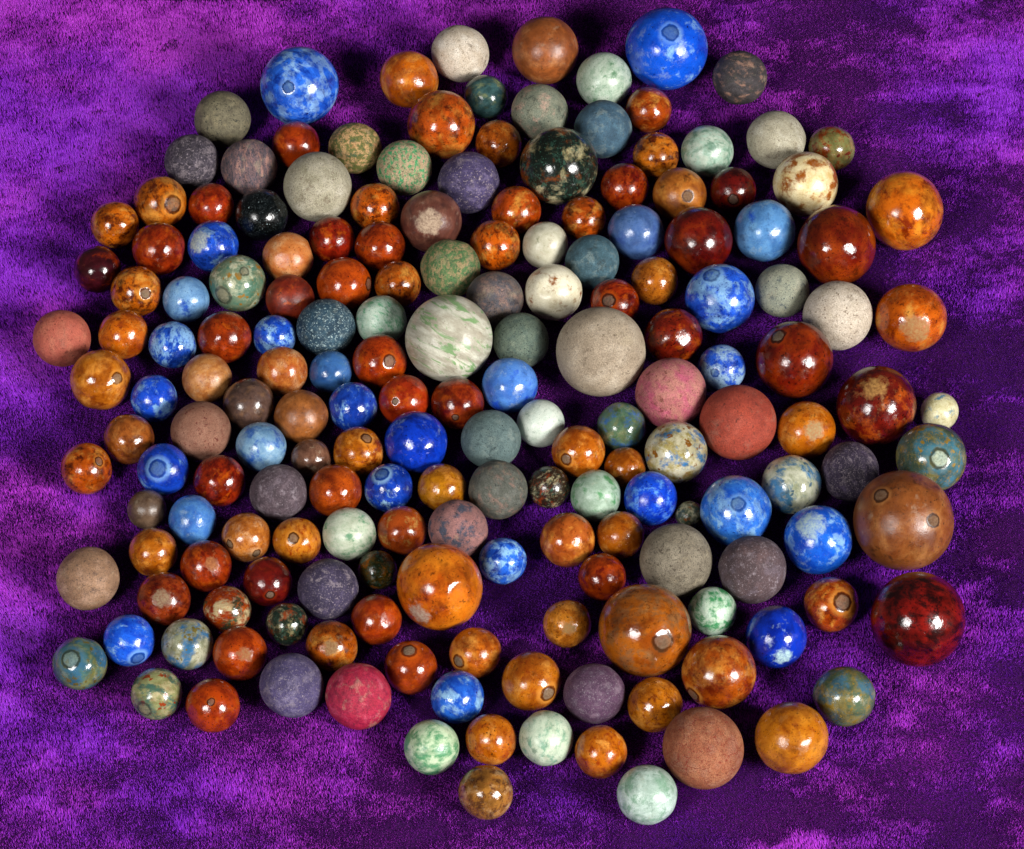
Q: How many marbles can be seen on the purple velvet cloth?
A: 182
